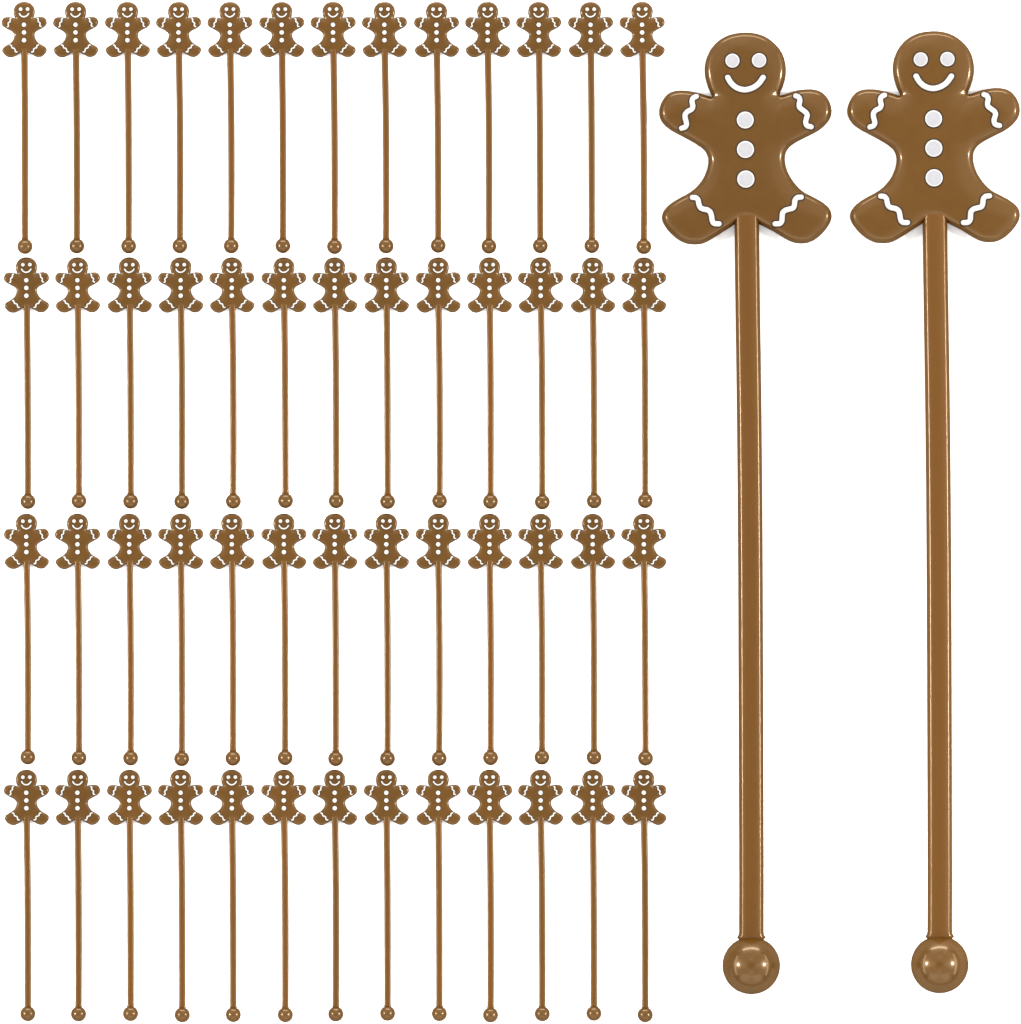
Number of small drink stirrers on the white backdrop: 52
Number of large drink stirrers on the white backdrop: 2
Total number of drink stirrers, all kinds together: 54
